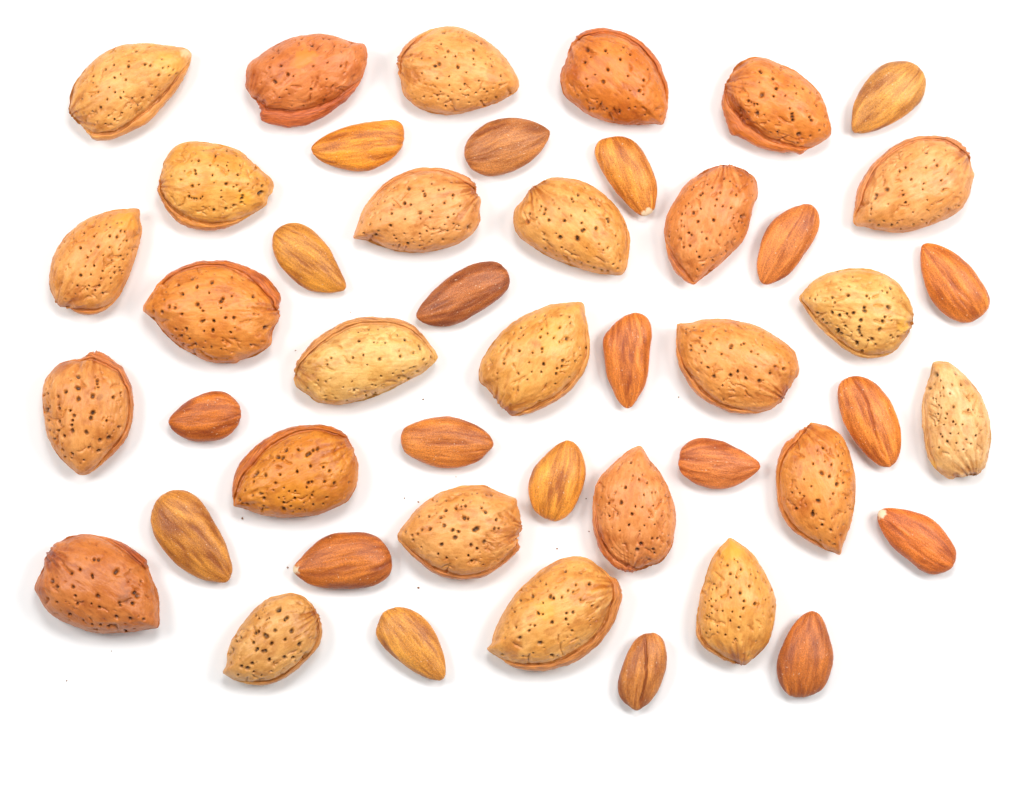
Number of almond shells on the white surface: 26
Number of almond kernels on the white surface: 20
